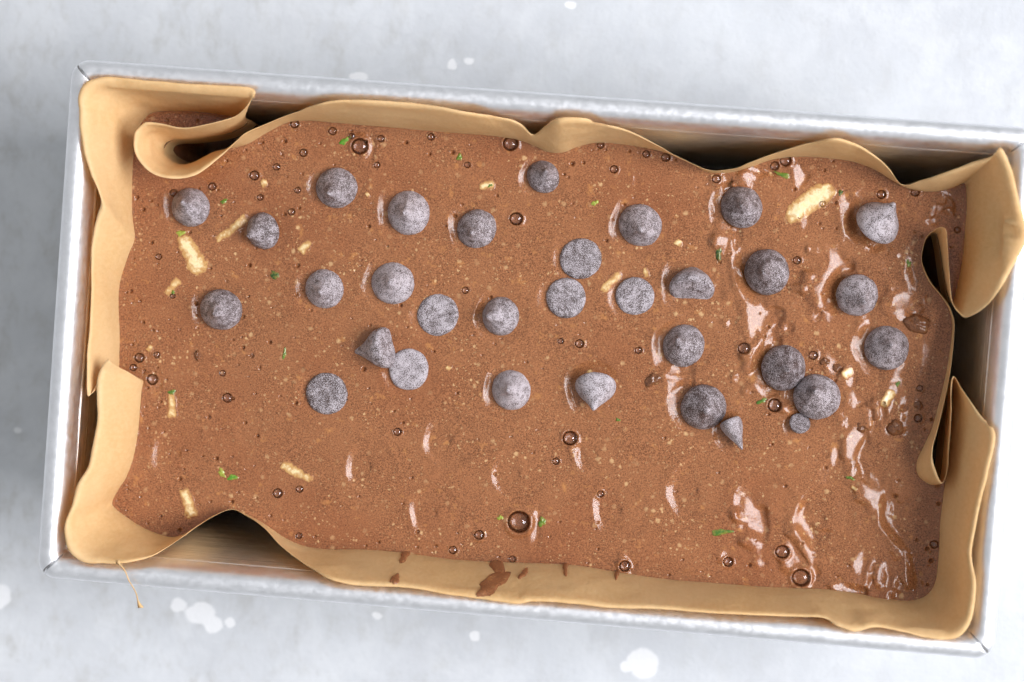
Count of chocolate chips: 32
